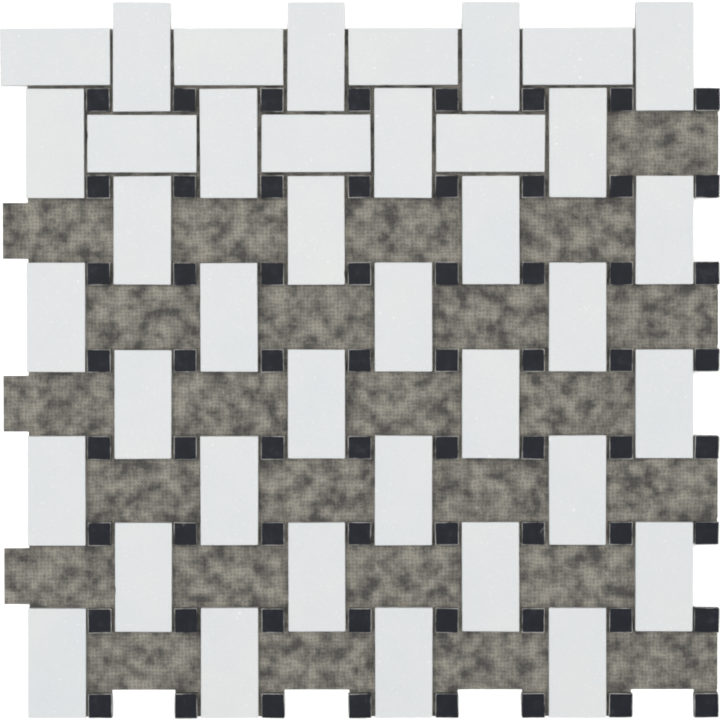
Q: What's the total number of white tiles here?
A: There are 39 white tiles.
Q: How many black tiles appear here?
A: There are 64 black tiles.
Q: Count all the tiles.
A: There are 103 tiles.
